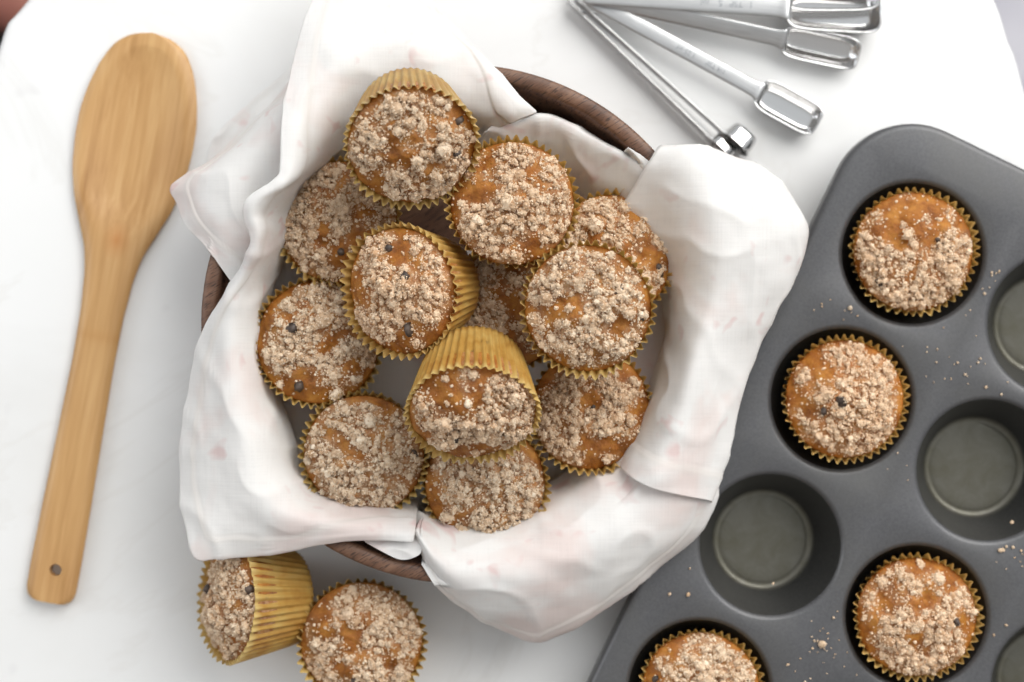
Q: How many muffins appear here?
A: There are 18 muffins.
